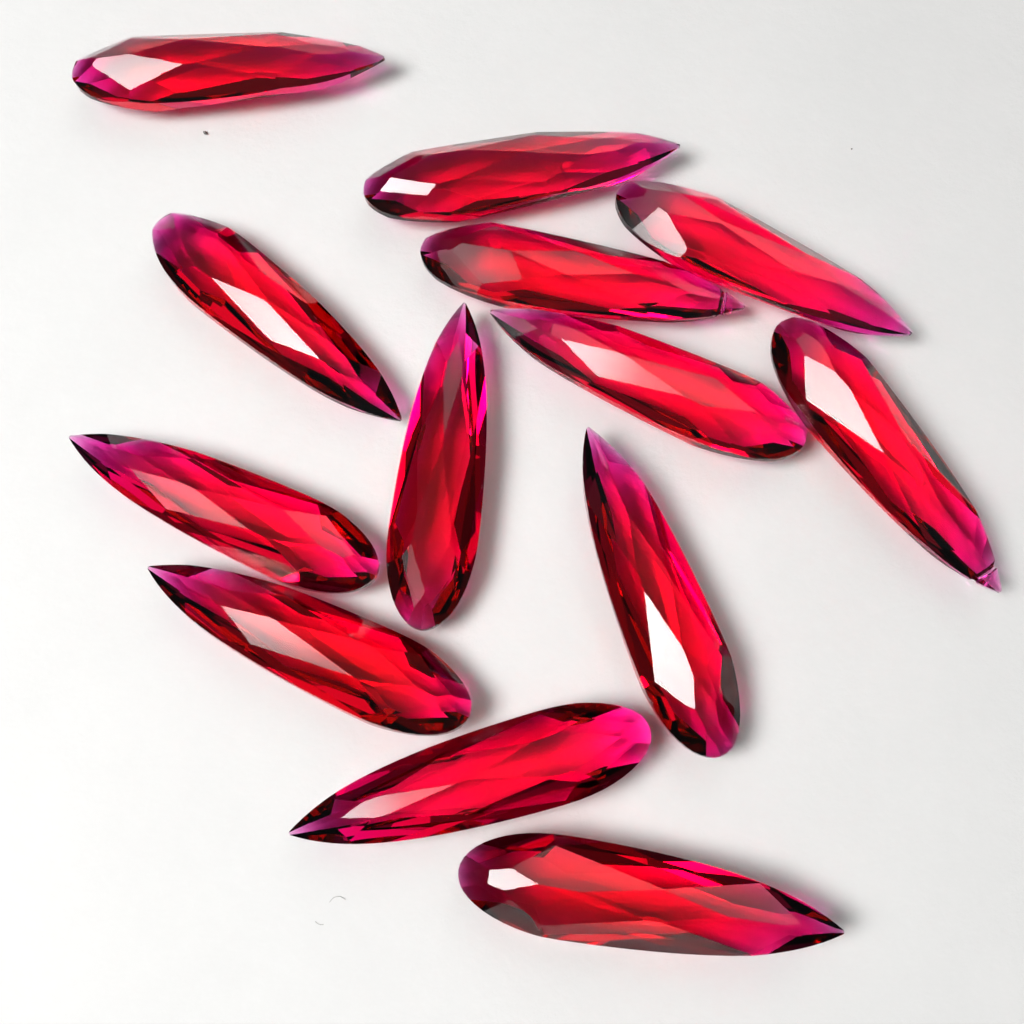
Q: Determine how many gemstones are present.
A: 13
